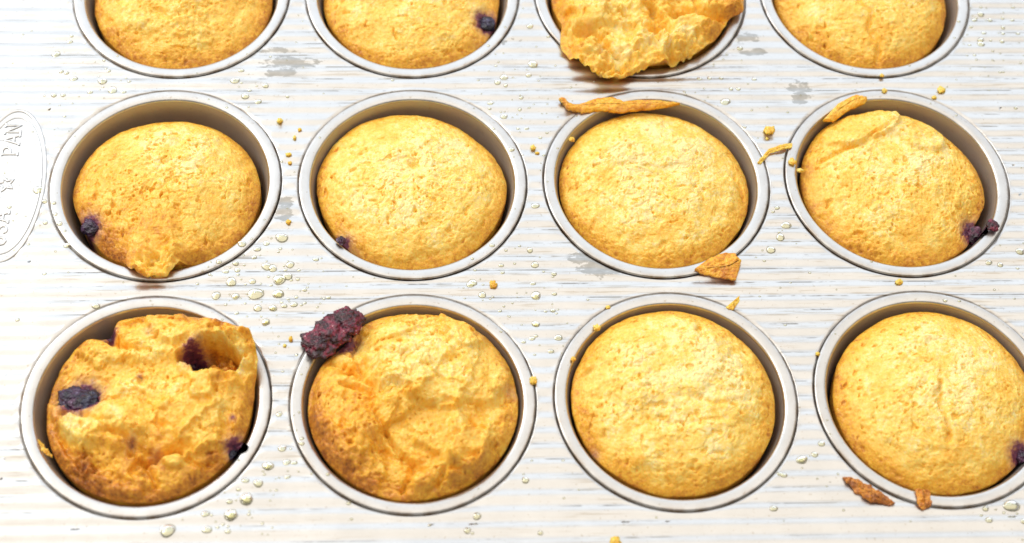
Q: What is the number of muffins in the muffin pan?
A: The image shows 12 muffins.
